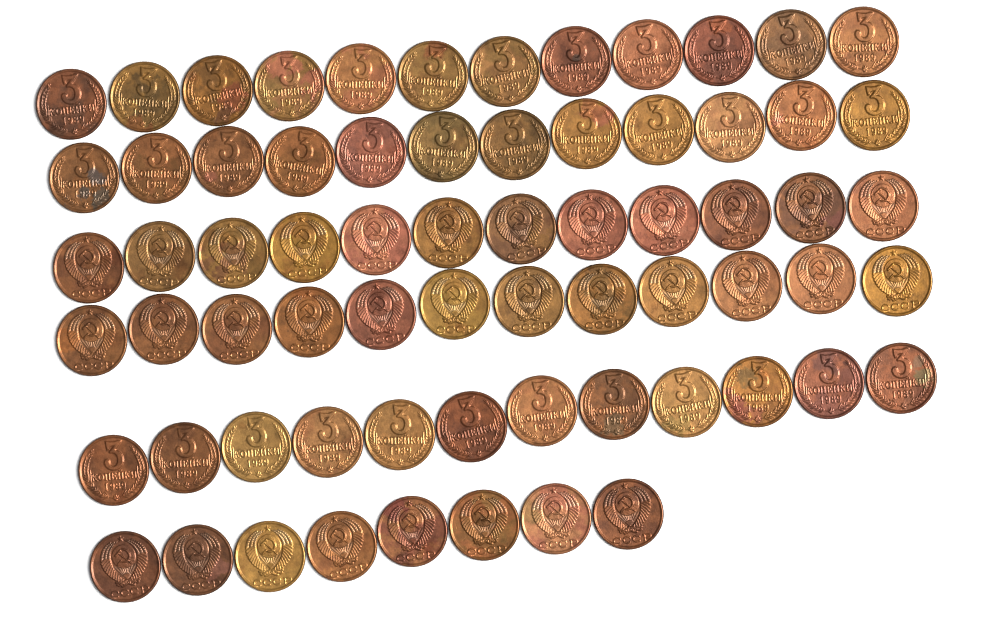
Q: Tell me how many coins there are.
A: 68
